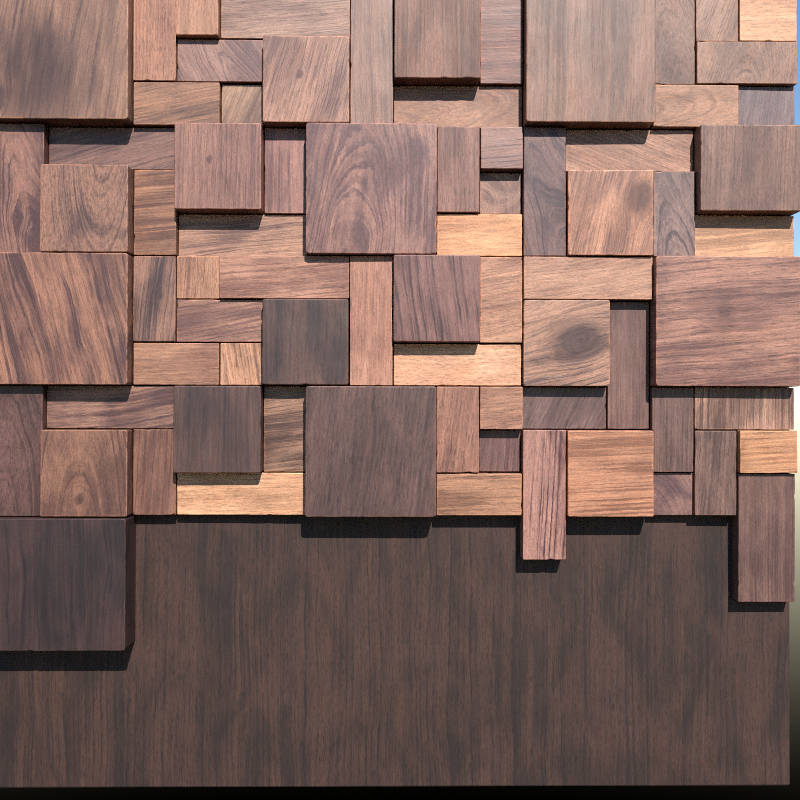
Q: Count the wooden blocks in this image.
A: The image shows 75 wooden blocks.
